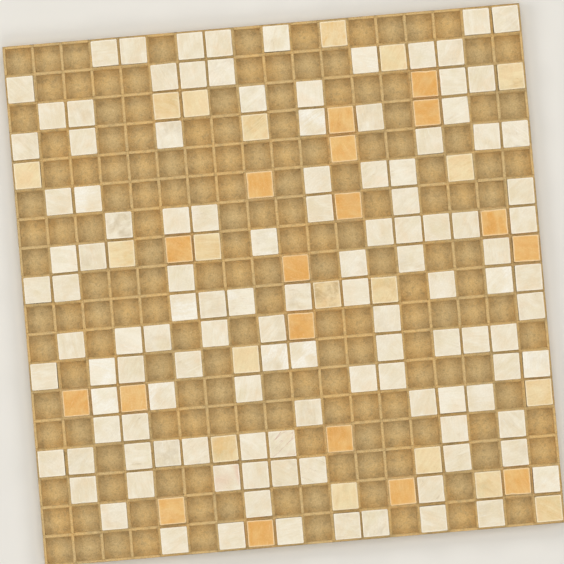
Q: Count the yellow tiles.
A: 19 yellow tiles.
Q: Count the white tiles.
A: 120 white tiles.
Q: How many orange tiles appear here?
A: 18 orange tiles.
